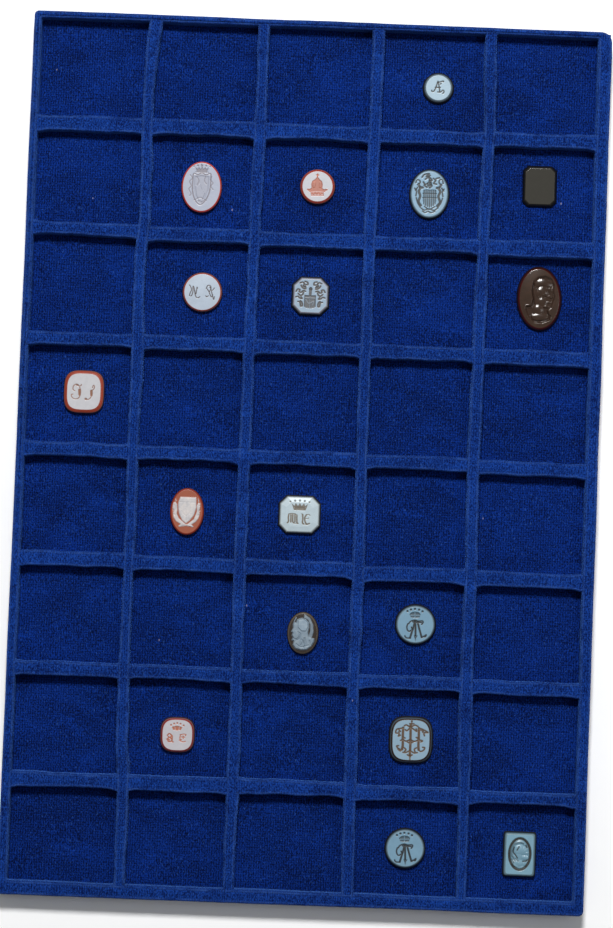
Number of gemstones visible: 17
